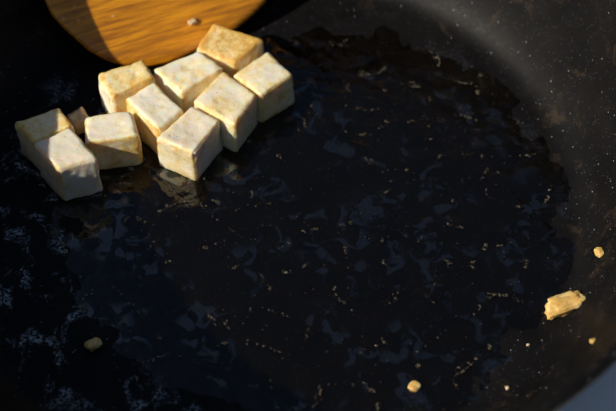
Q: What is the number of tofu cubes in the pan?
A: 10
